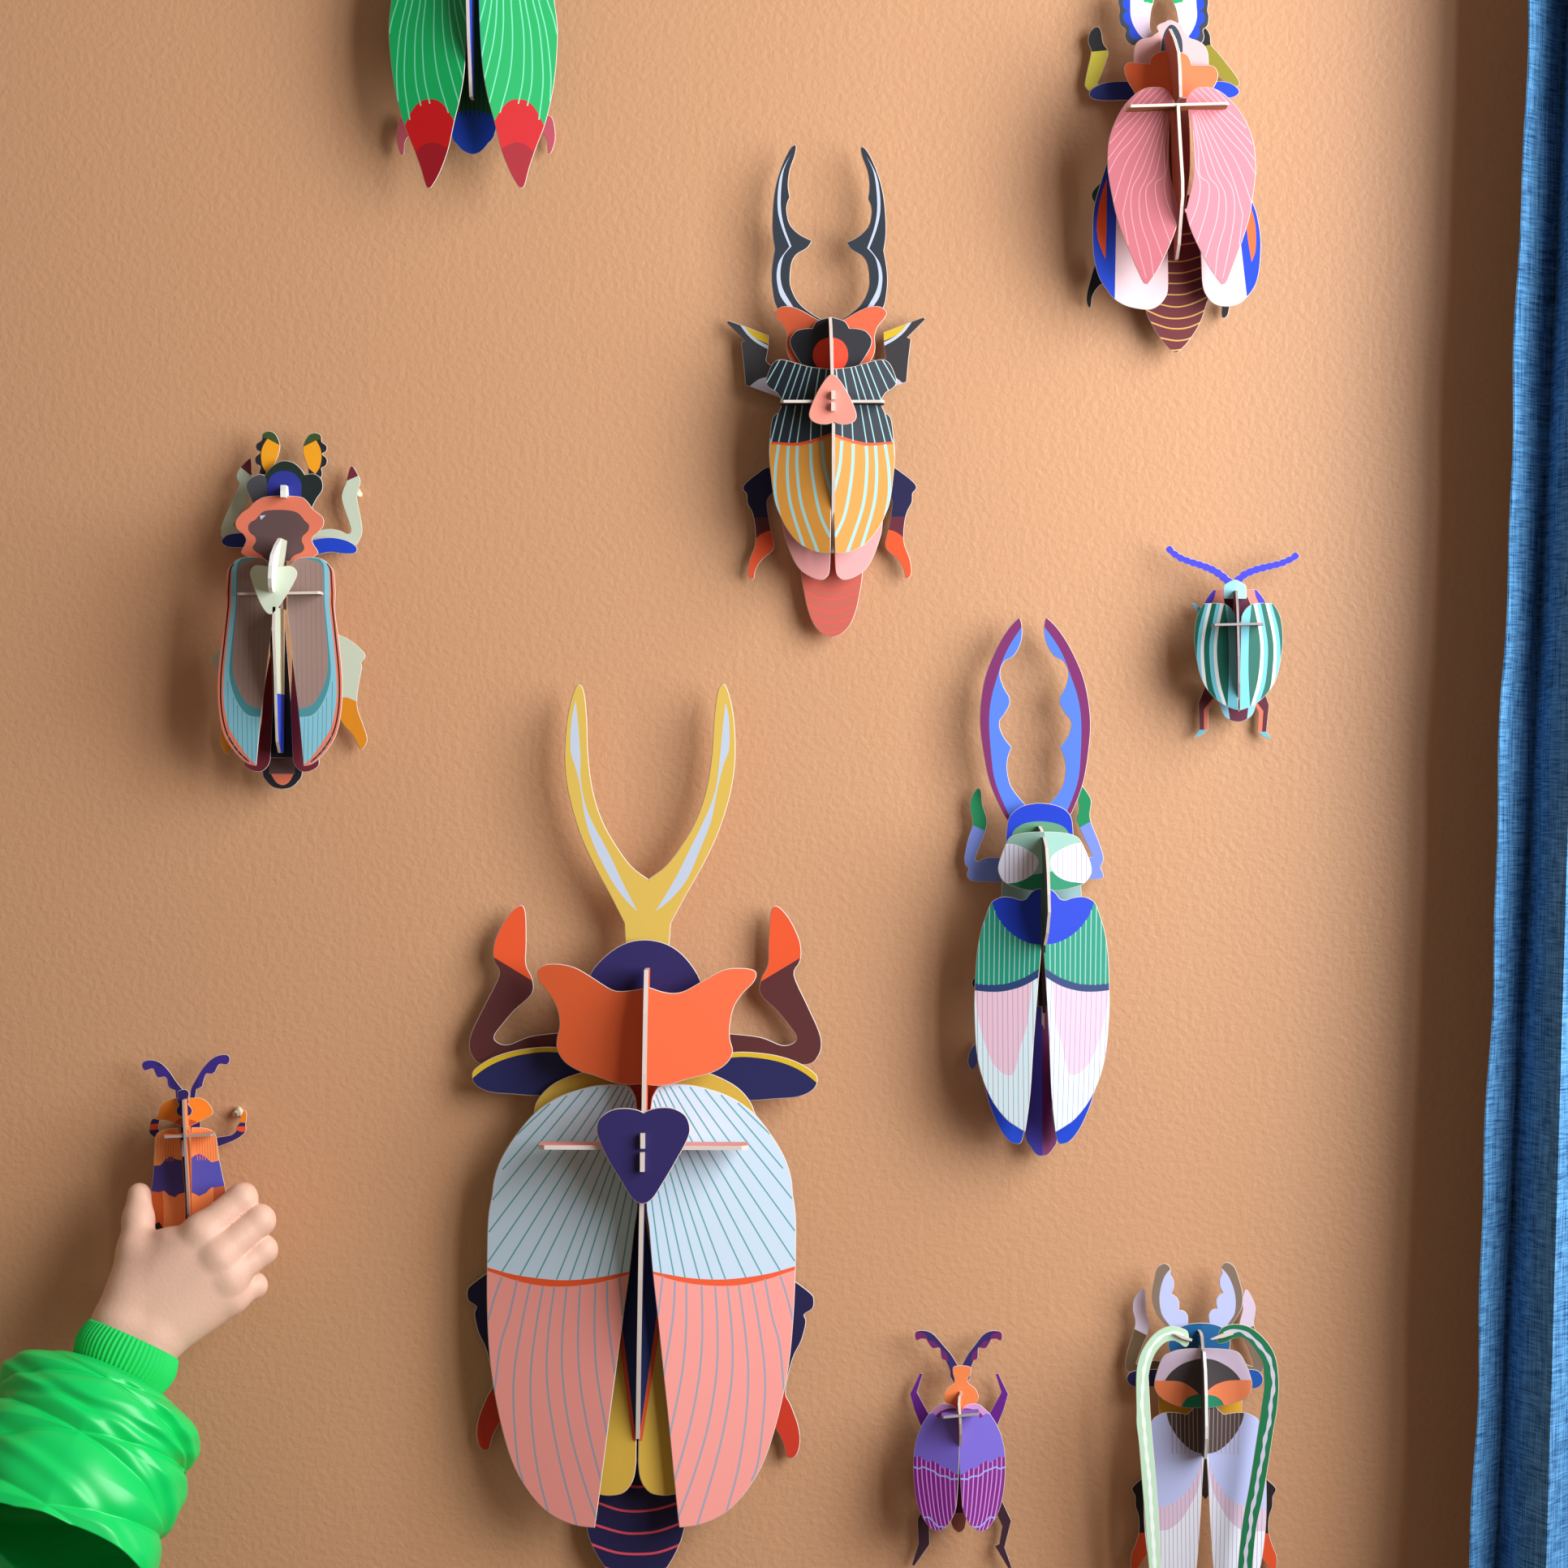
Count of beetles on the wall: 10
